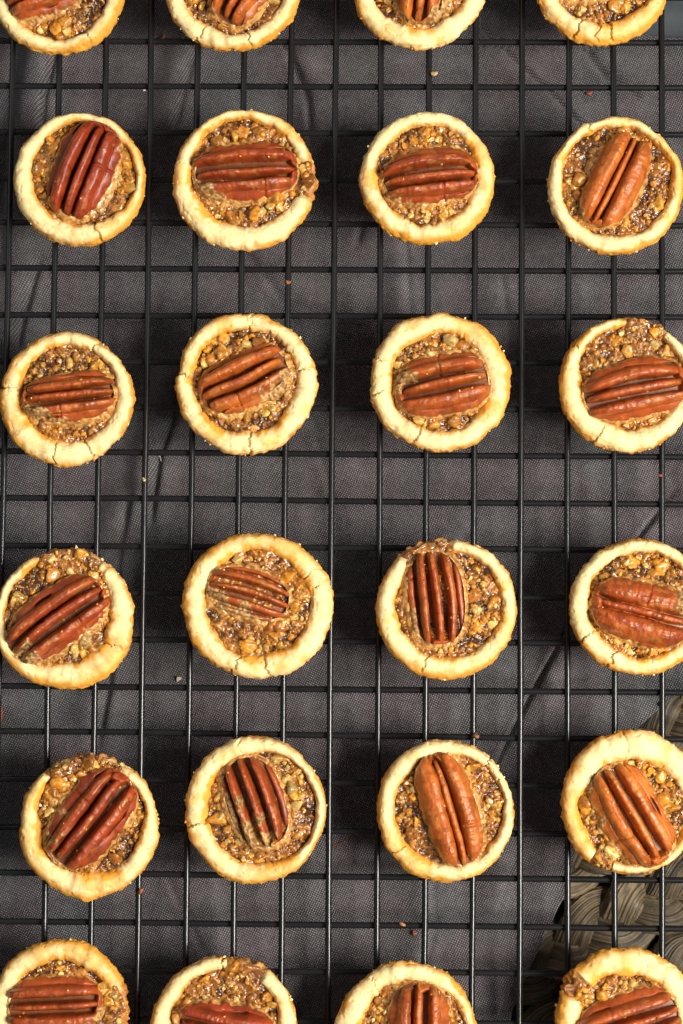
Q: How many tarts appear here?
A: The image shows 24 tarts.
